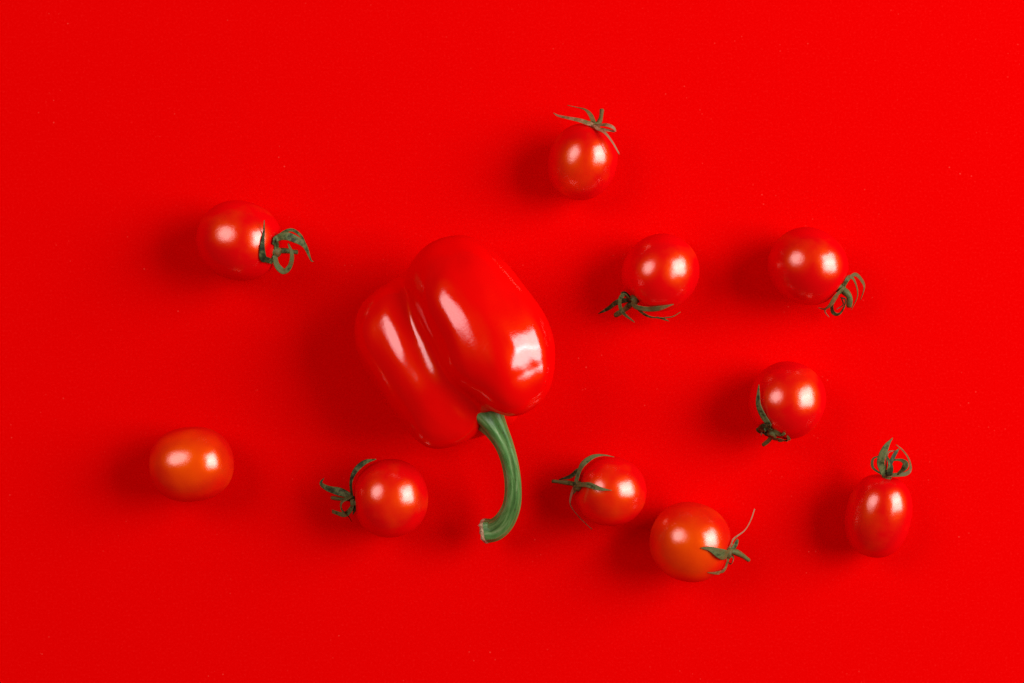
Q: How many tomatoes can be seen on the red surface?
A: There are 10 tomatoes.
